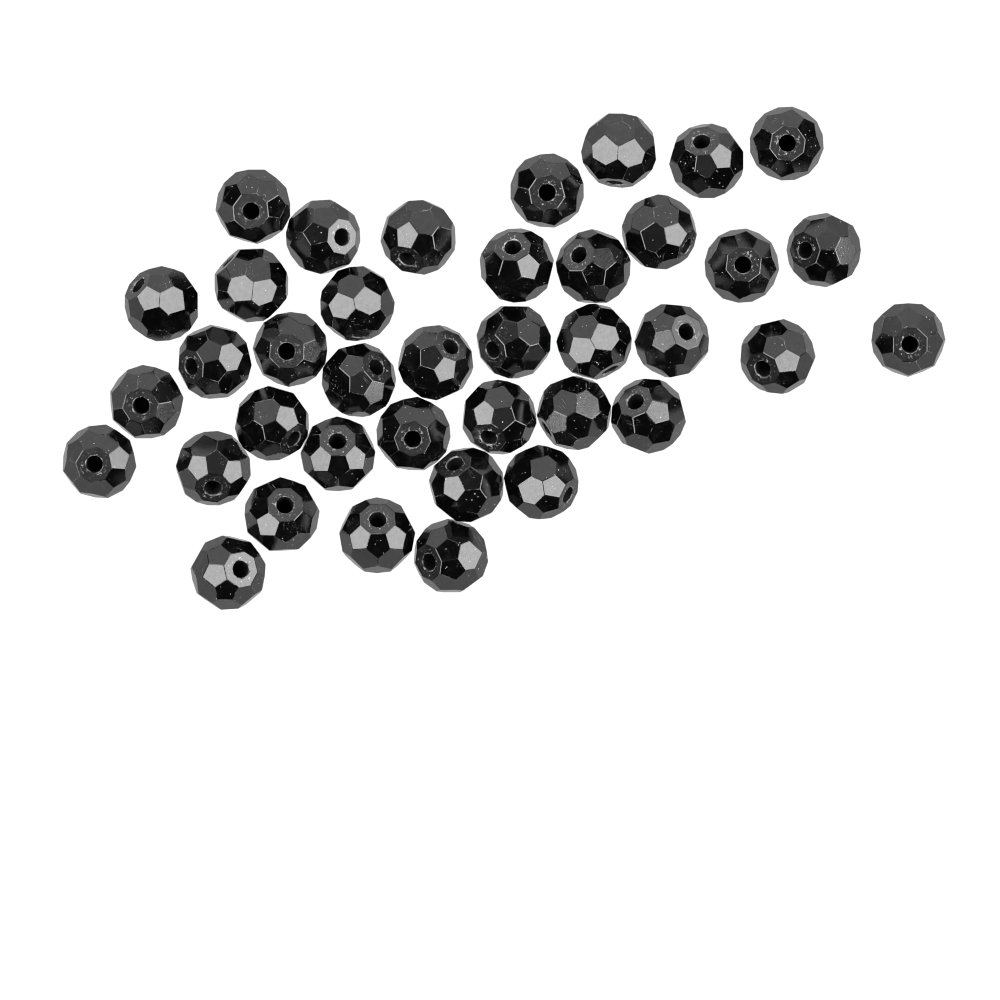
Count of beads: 39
